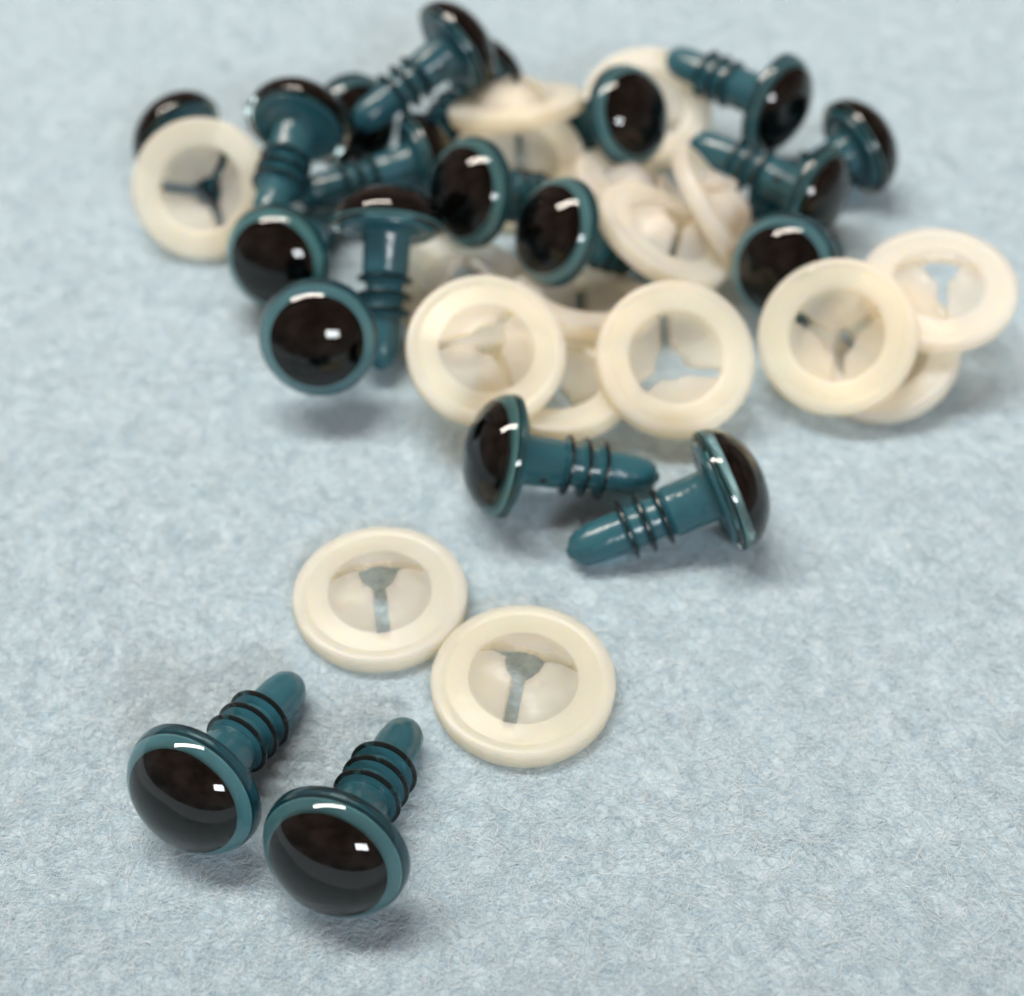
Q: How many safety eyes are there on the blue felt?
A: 20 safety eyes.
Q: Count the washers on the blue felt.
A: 17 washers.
